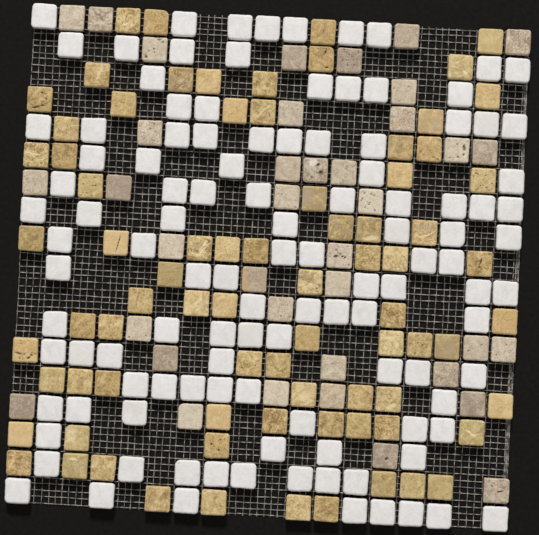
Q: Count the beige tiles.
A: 38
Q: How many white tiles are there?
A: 114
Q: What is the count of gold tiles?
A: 78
